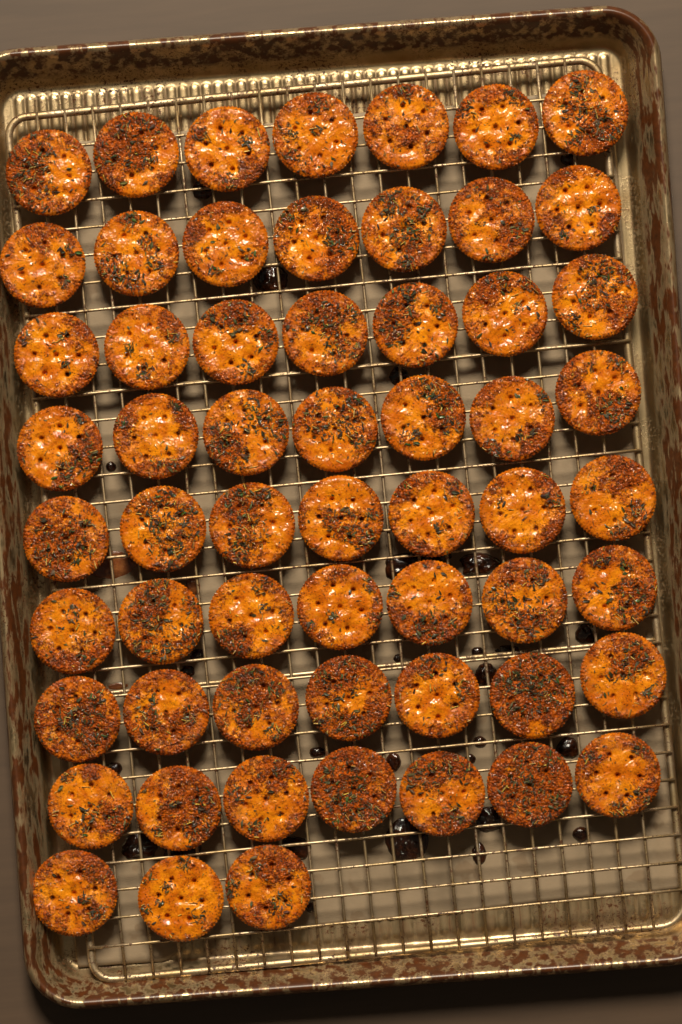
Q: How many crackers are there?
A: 59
